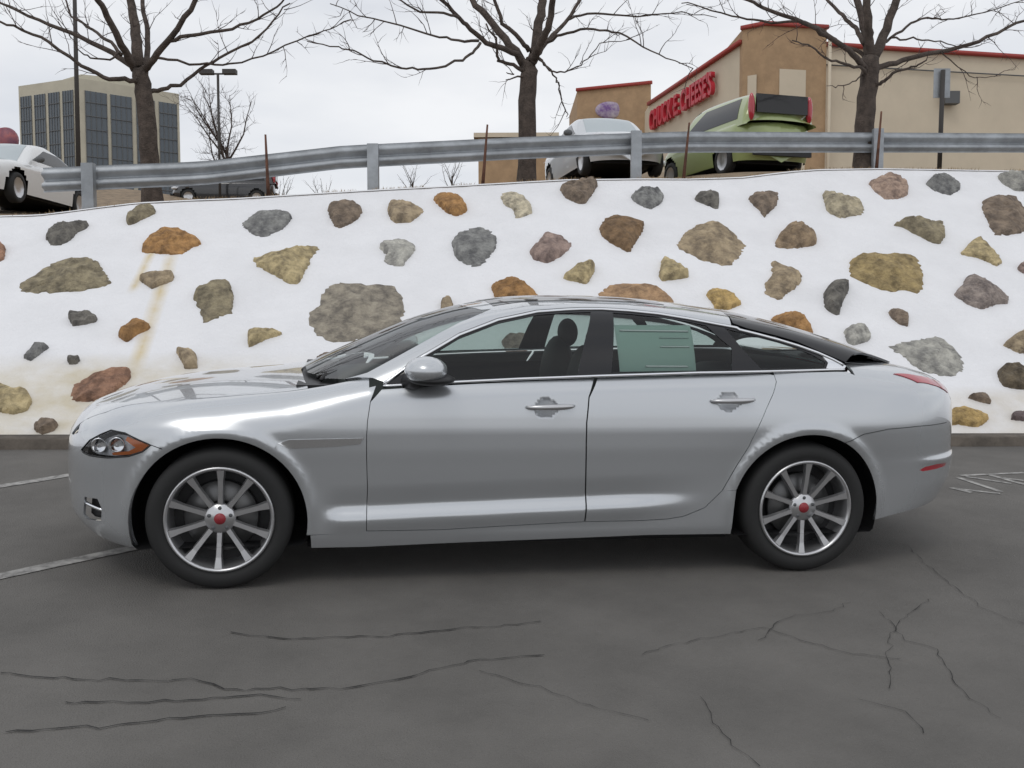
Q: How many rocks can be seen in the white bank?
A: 62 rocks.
